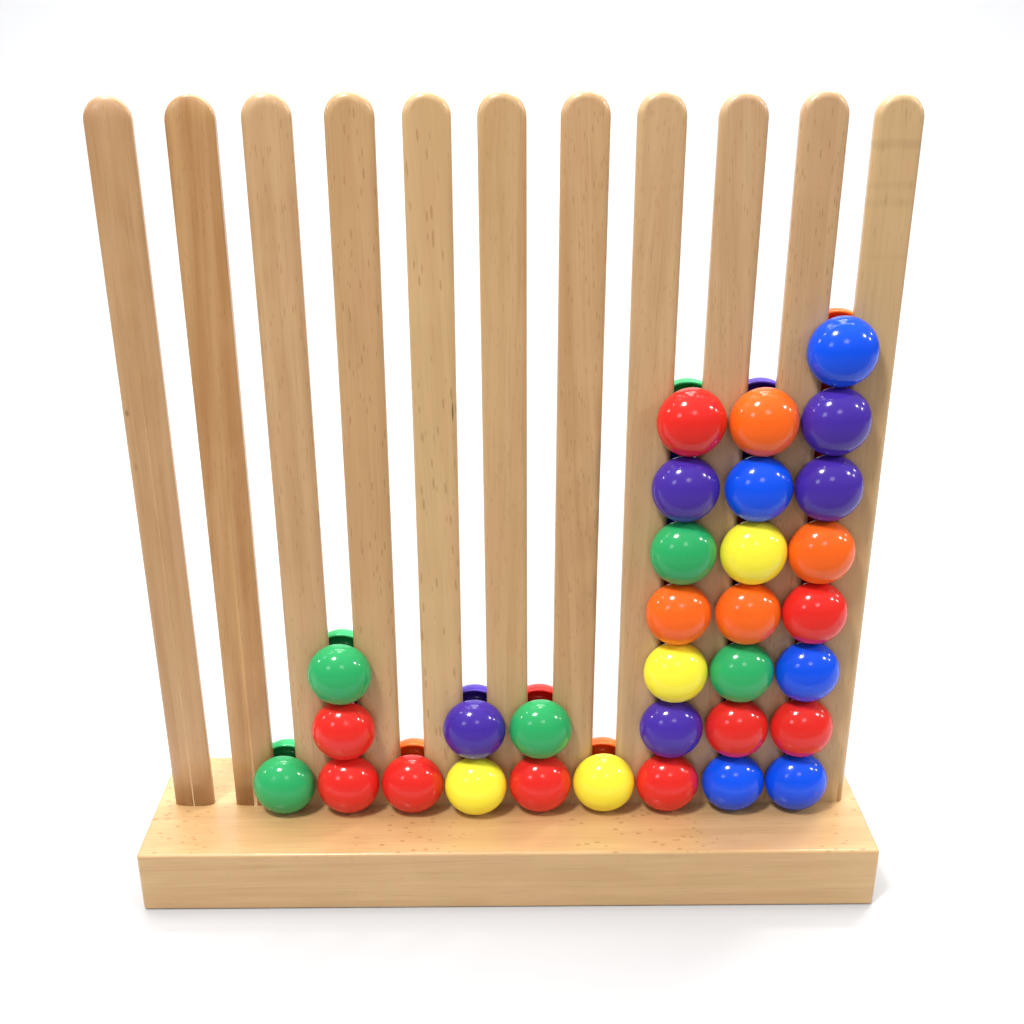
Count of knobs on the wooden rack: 32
